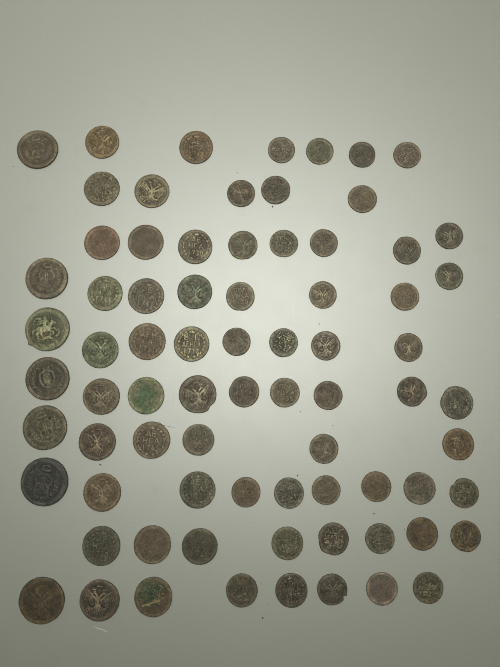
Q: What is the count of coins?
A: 76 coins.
